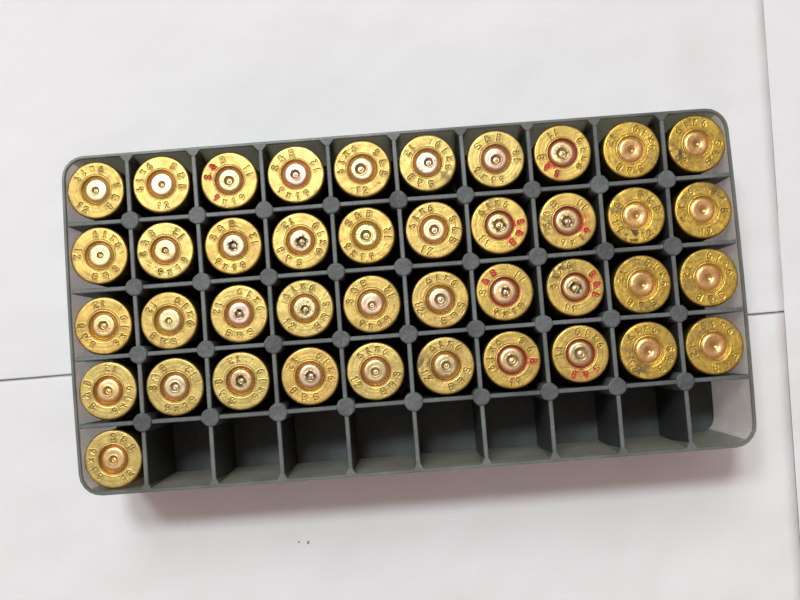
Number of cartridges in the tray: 41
